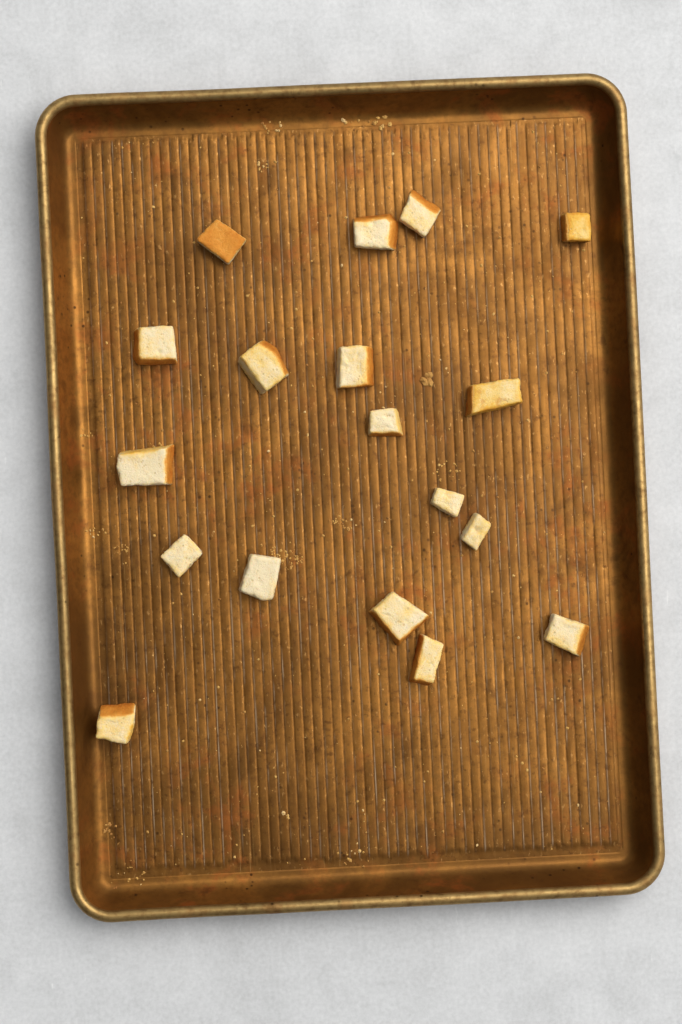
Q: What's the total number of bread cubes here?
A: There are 18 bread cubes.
